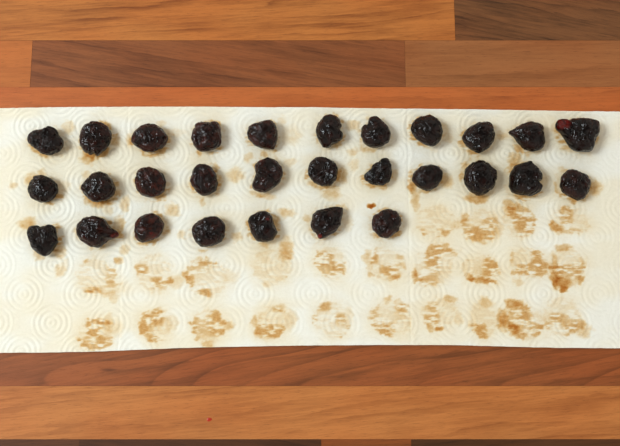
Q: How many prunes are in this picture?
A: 29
